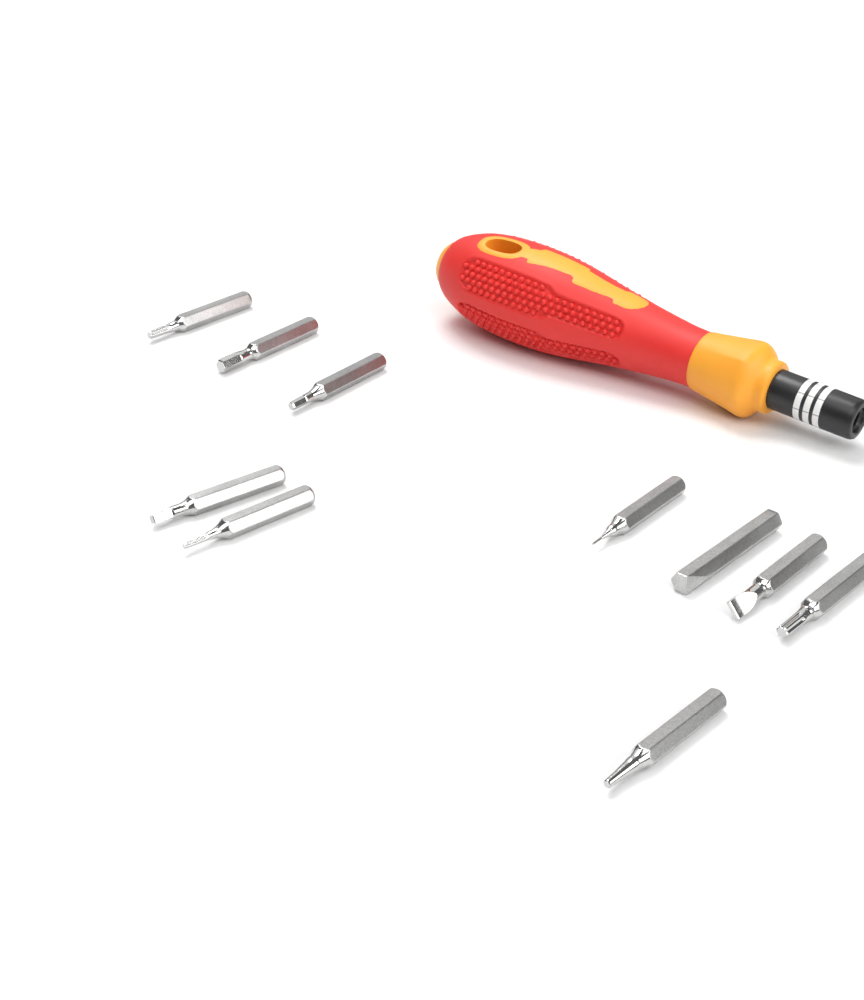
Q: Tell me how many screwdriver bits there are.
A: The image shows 10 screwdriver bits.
